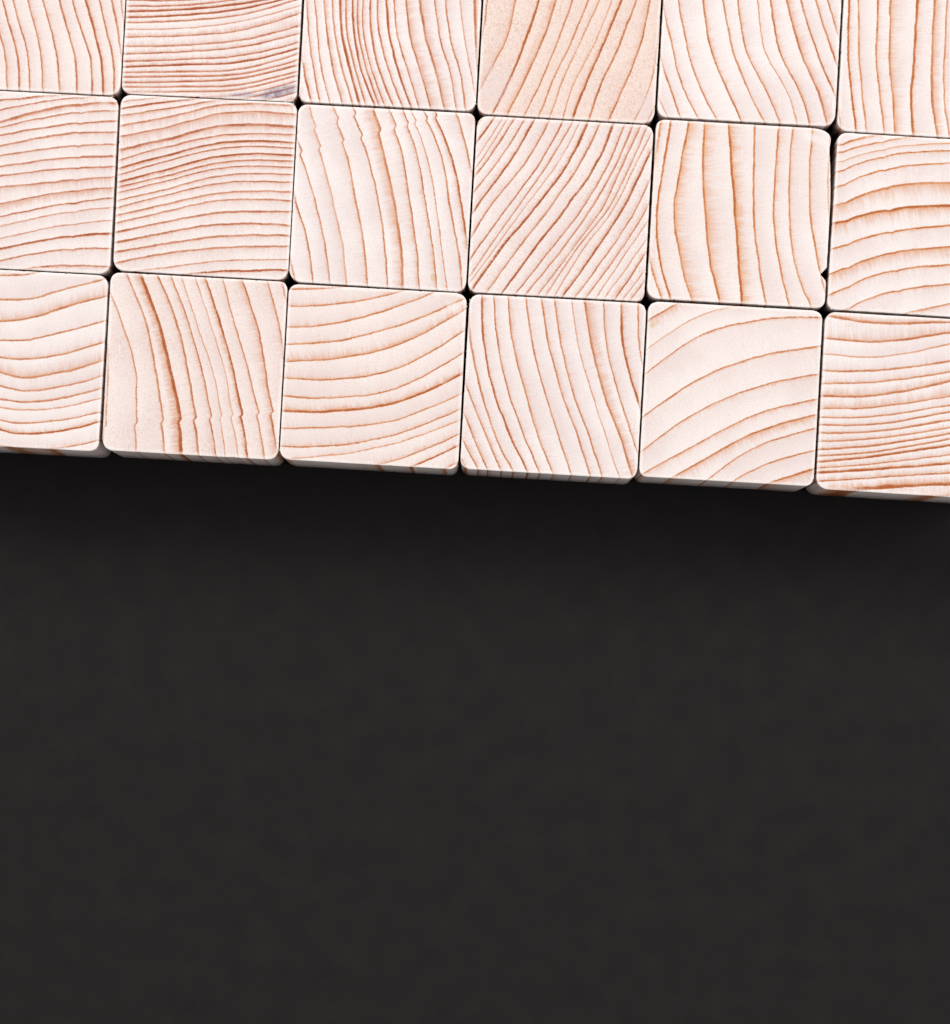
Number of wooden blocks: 18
